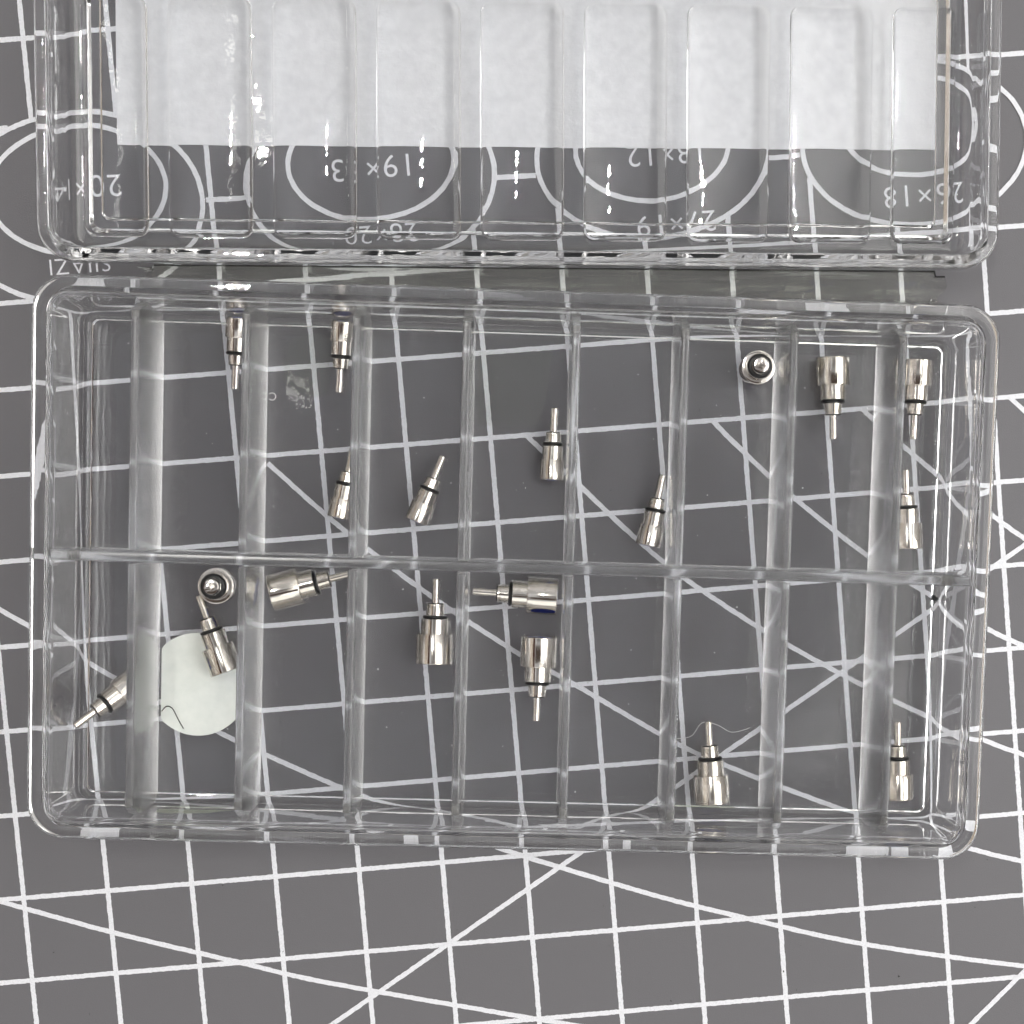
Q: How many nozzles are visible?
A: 19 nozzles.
